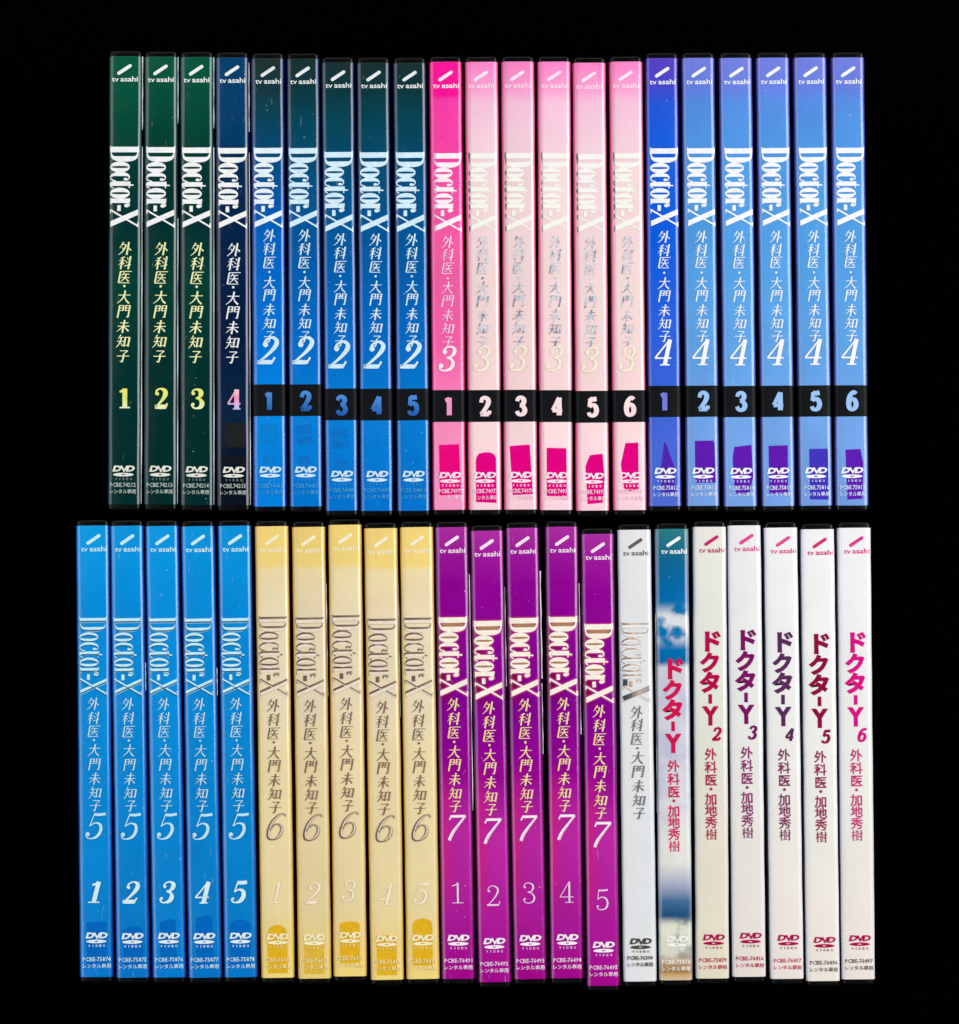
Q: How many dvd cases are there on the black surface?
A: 43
